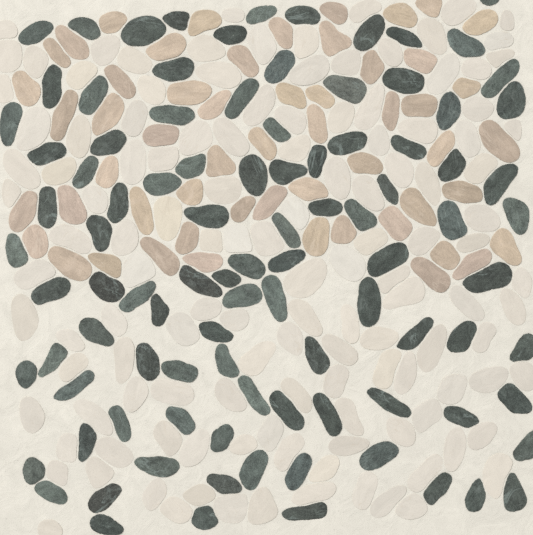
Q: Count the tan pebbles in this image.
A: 55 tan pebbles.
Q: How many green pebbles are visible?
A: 97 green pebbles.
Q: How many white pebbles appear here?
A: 127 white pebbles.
